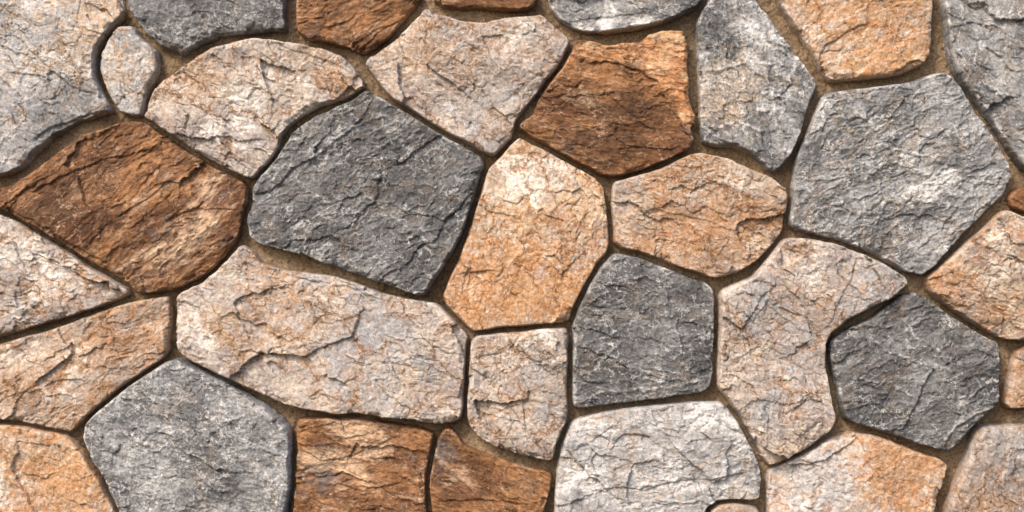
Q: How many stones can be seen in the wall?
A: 35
